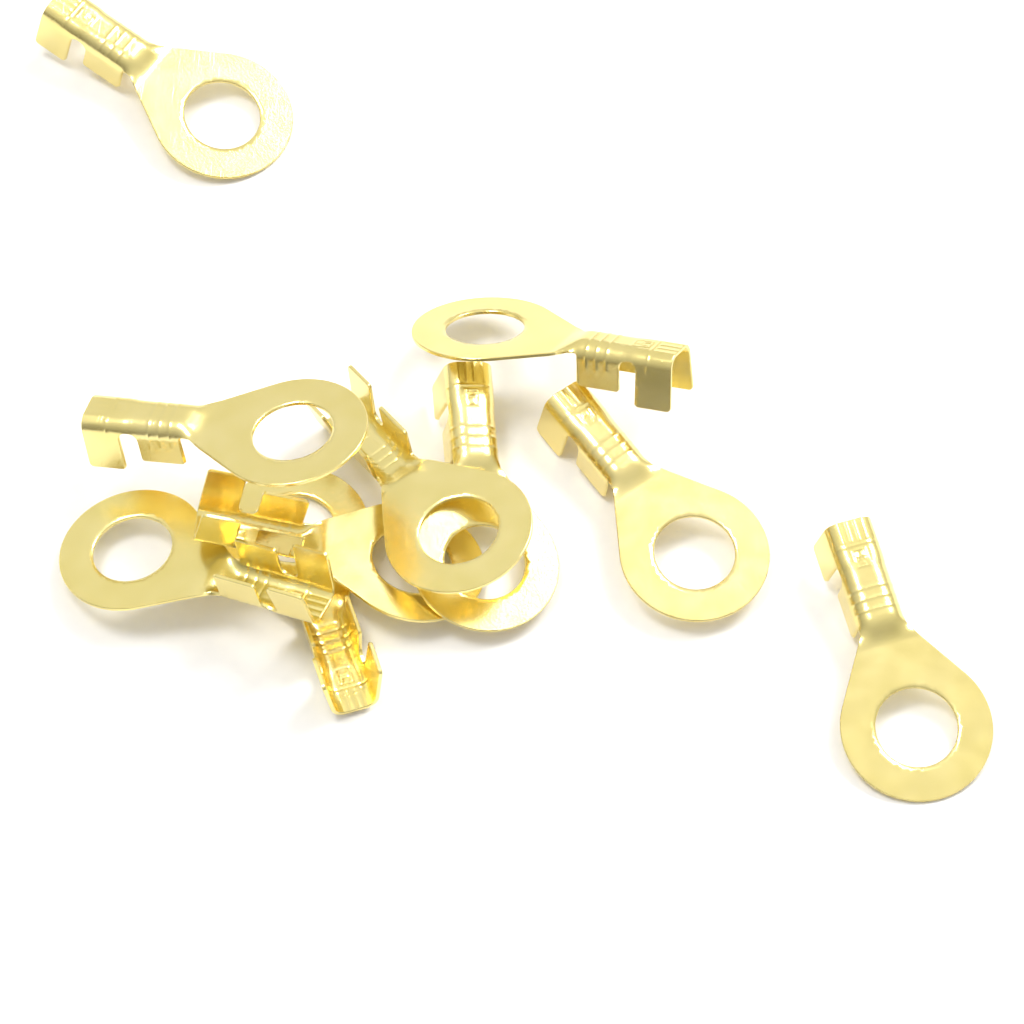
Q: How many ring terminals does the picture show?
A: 10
